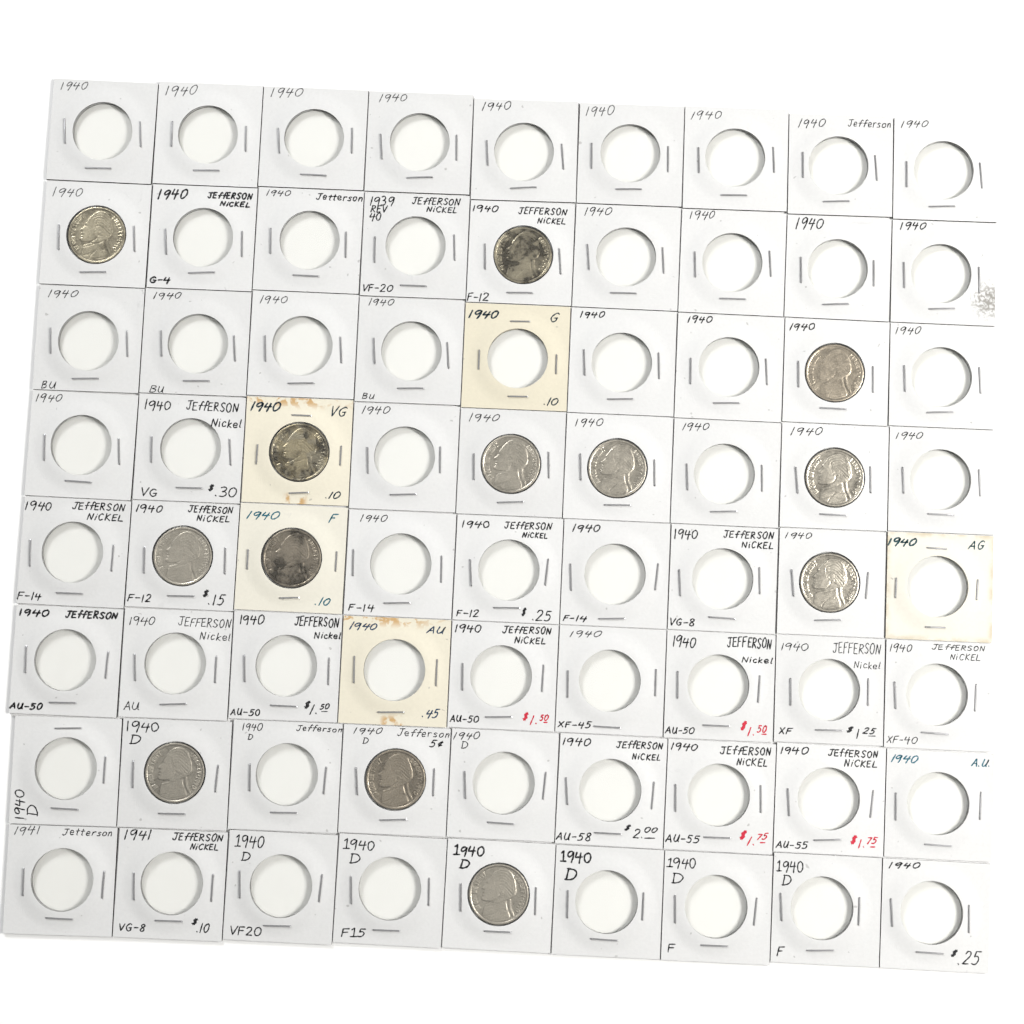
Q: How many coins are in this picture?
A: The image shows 13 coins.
